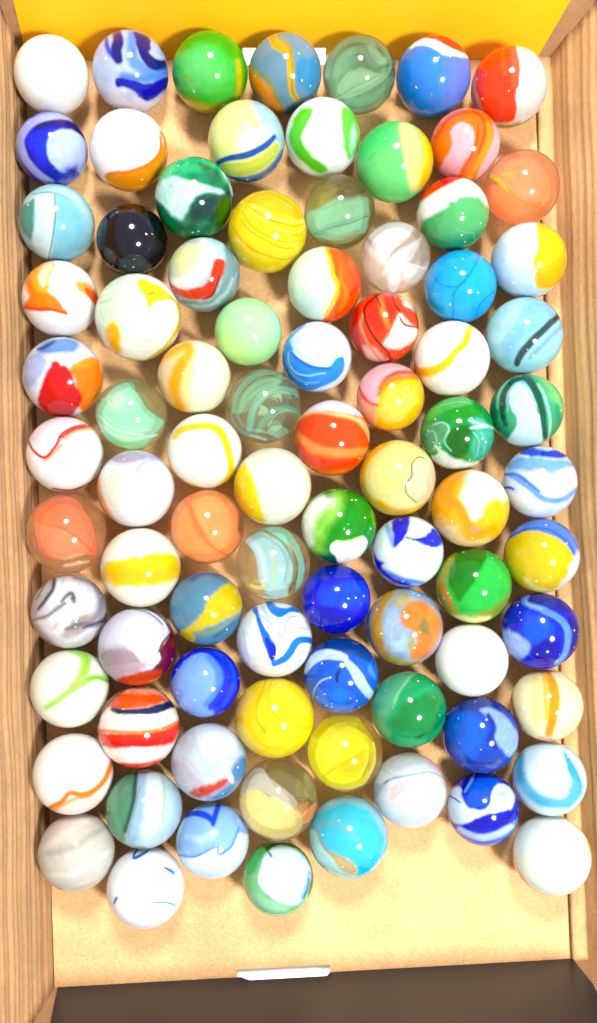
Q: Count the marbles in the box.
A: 85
